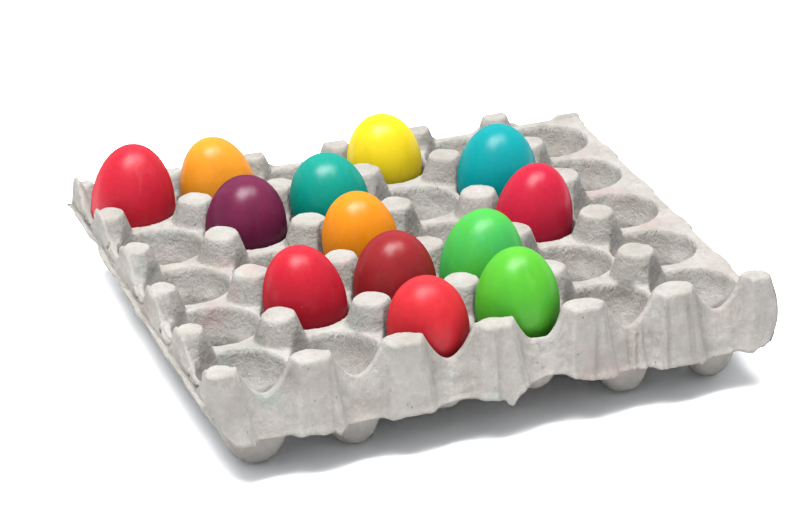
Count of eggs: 13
